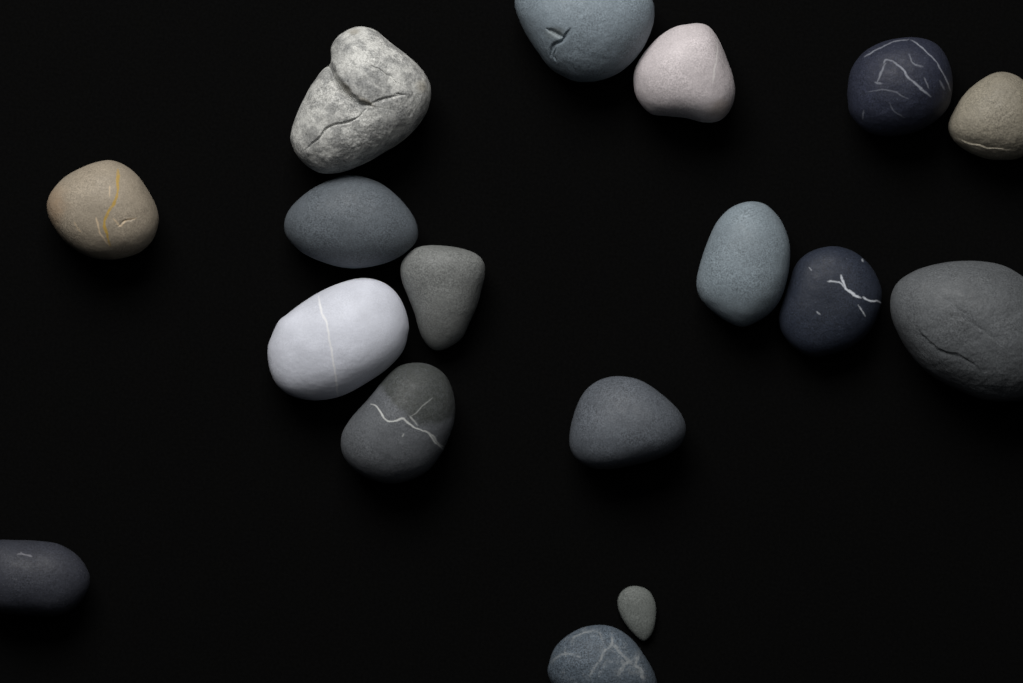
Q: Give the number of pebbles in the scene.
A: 17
